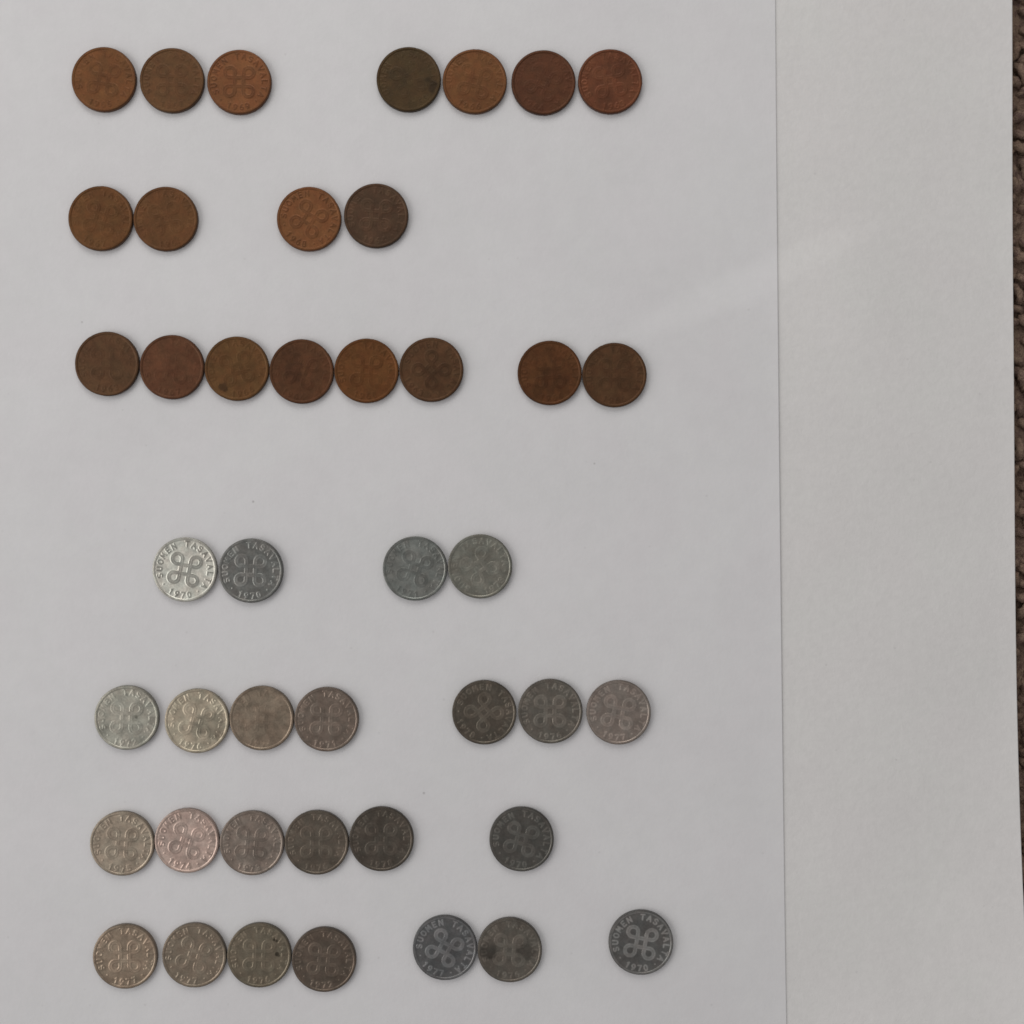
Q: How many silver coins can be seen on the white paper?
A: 24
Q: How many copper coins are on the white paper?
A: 19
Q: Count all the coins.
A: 43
